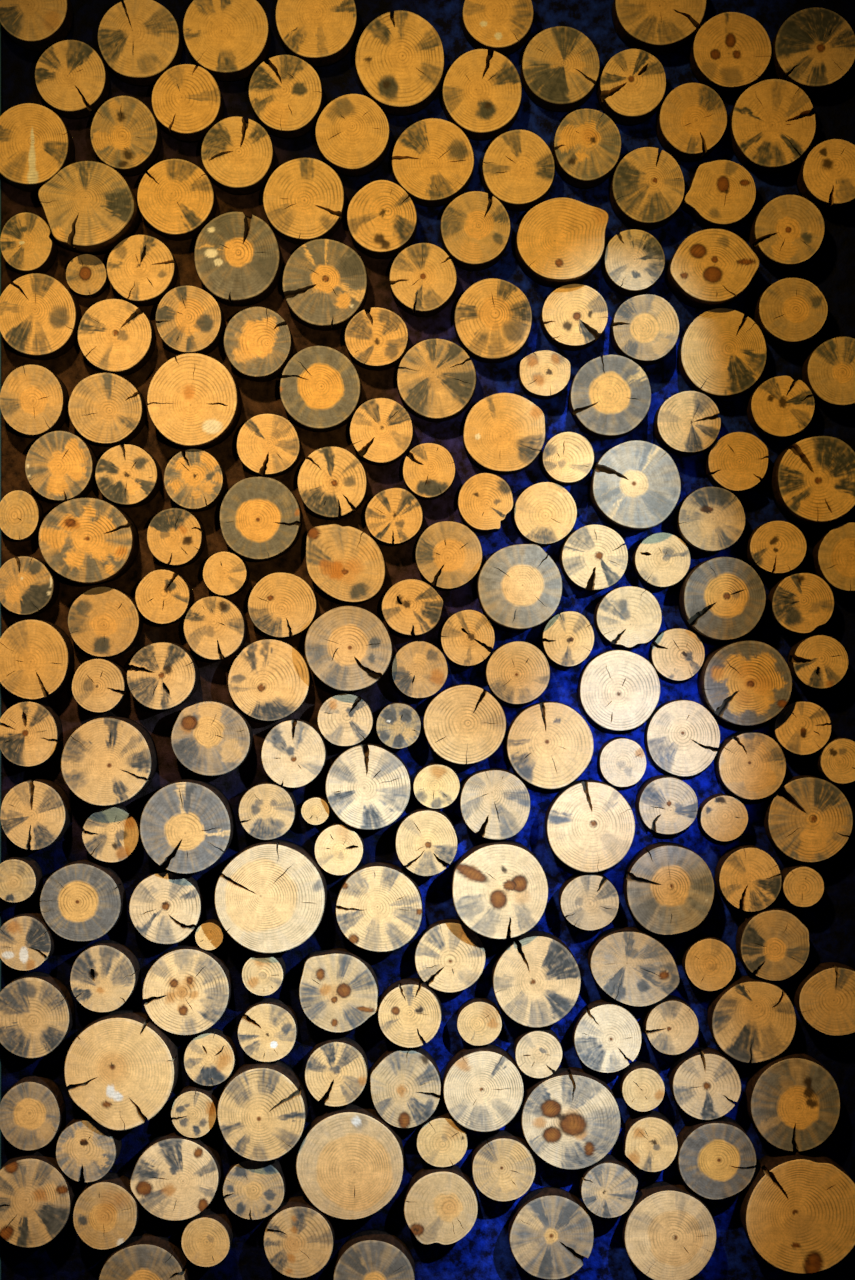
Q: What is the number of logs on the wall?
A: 200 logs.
